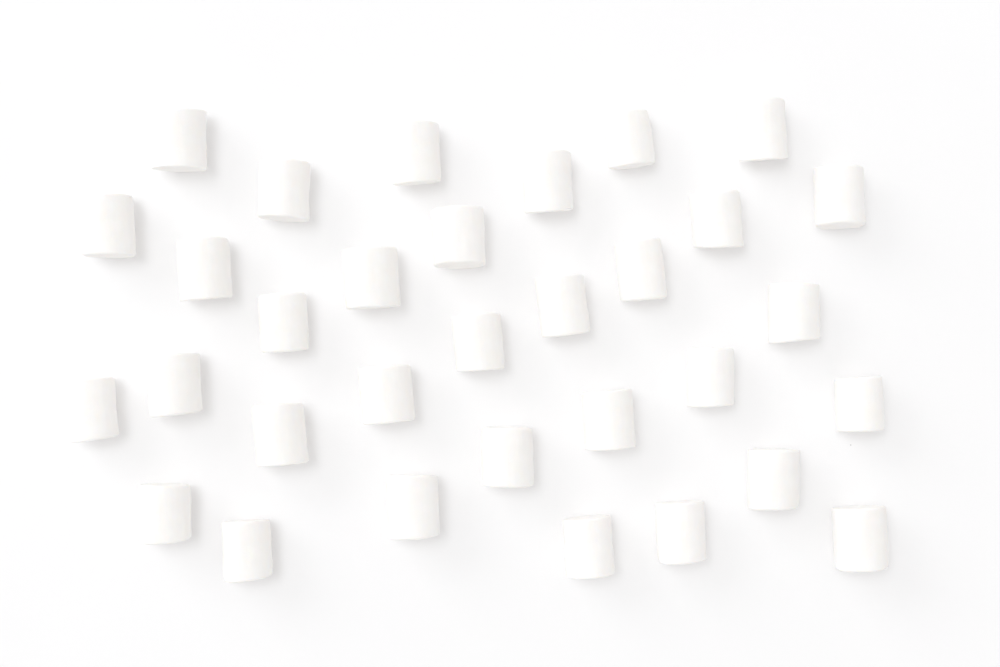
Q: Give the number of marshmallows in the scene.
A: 32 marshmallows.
